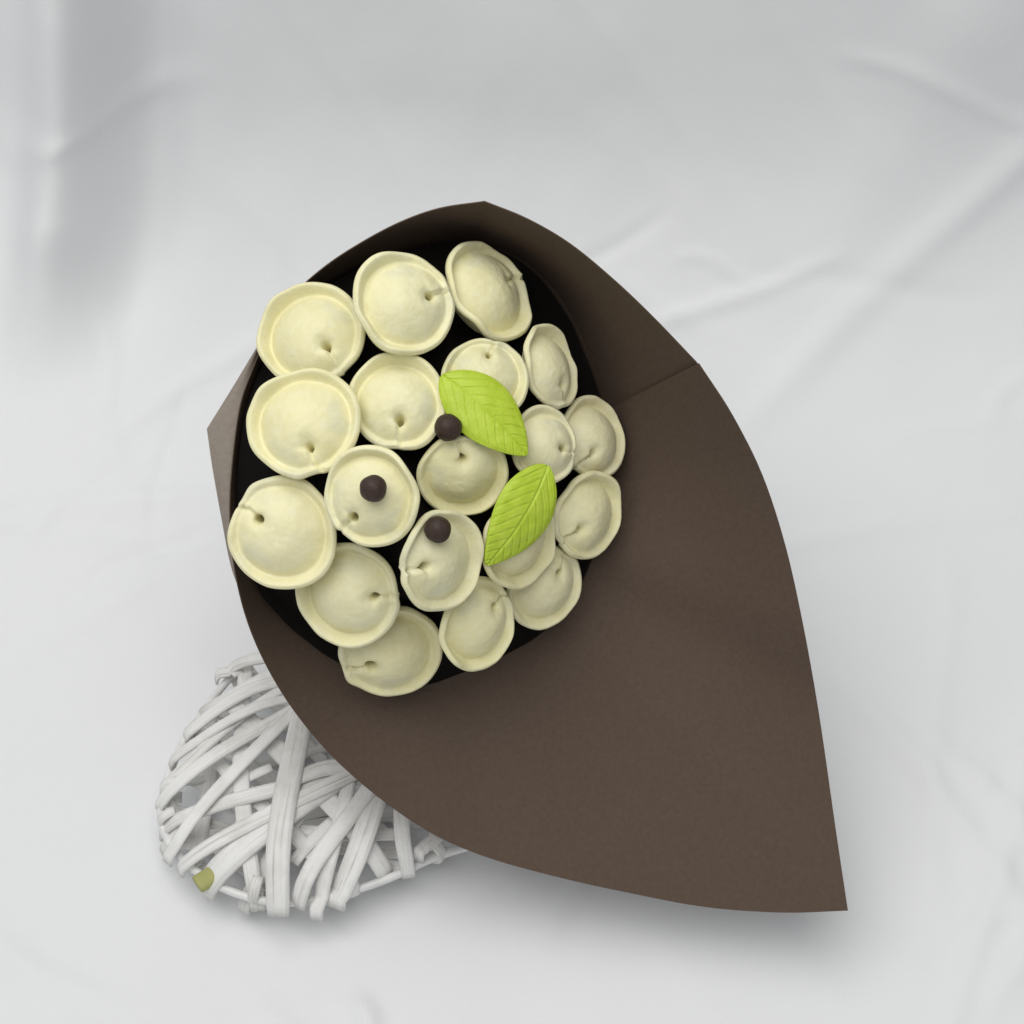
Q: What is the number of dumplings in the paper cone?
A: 19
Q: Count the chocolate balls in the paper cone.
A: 3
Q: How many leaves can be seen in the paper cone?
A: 2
